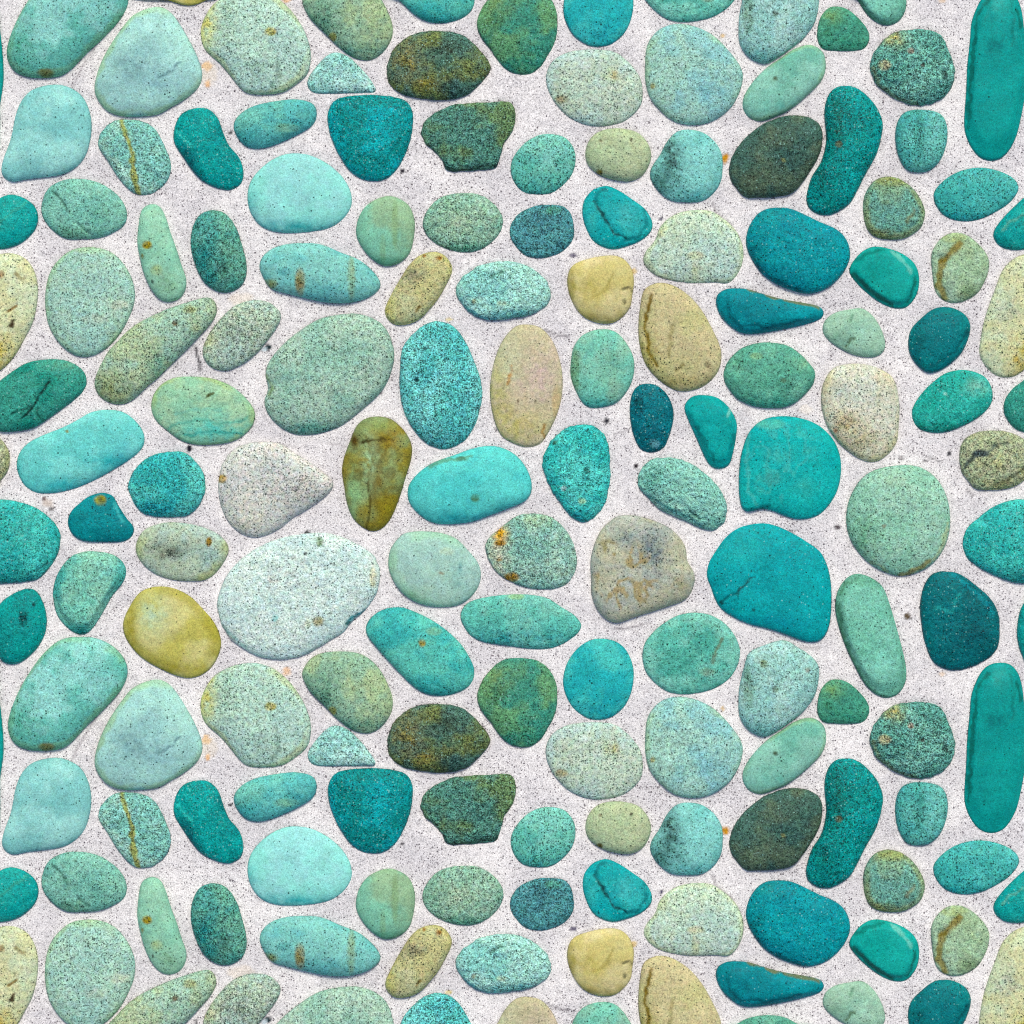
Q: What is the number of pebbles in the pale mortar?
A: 164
